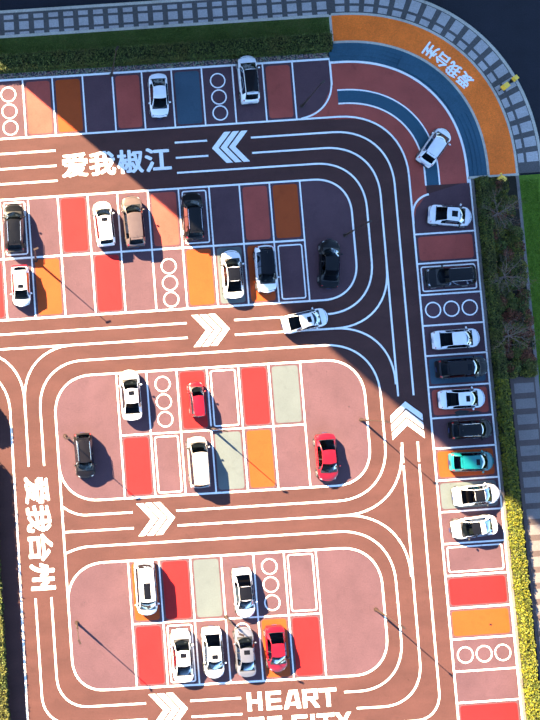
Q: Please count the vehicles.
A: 32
